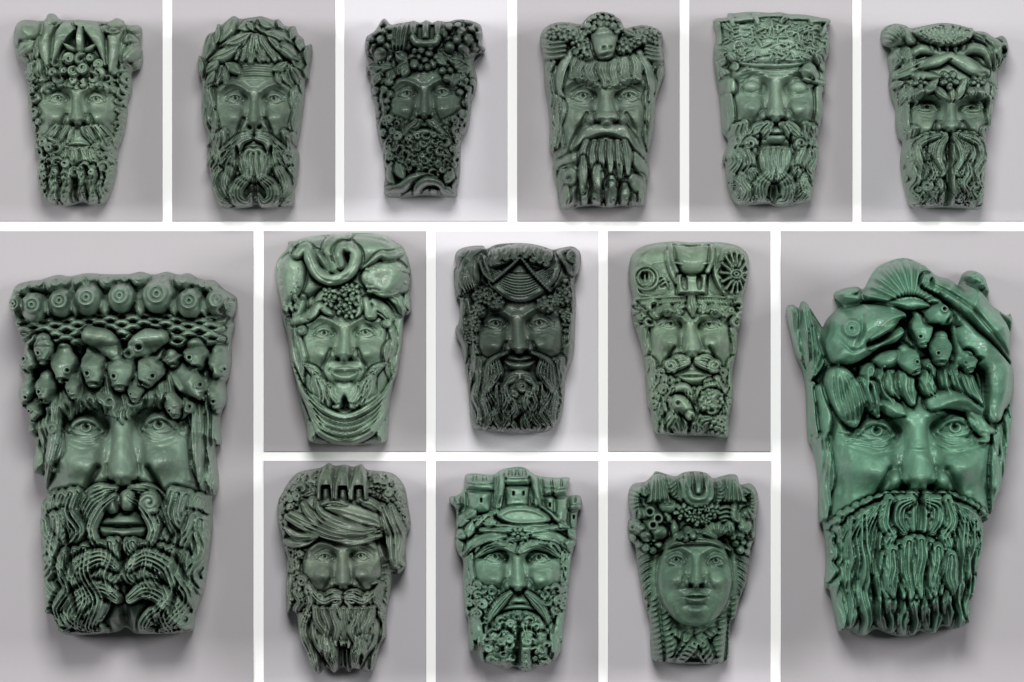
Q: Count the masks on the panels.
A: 14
